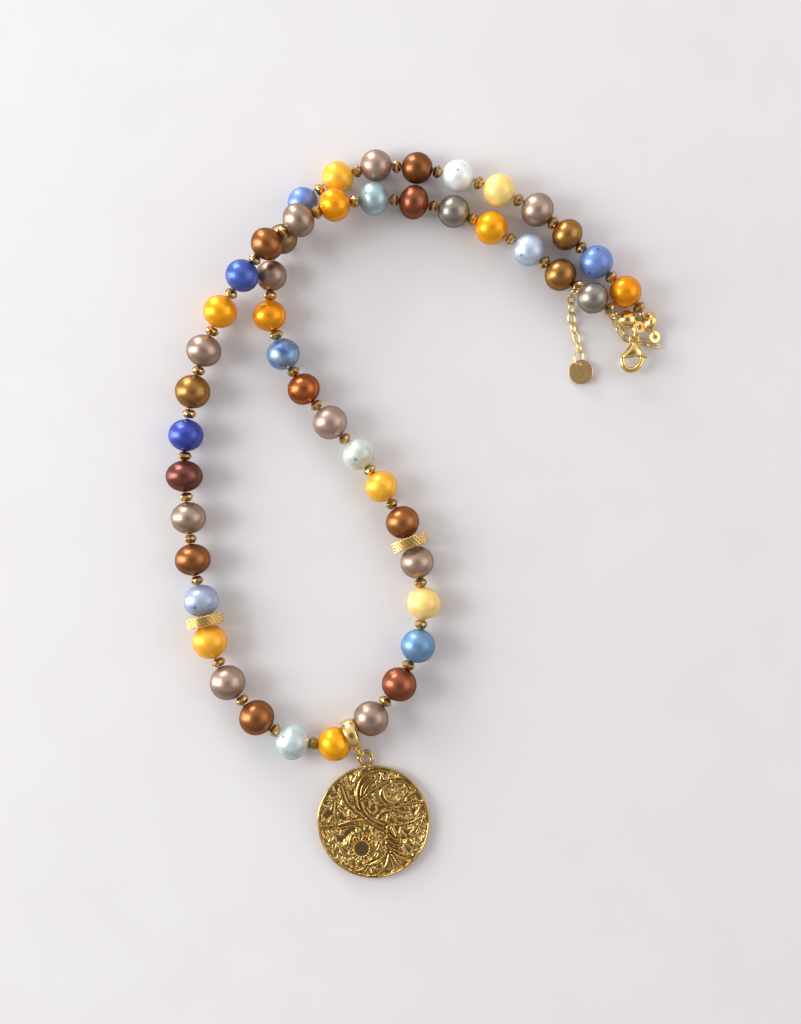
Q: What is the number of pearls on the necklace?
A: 48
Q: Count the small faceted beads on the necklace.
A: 44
